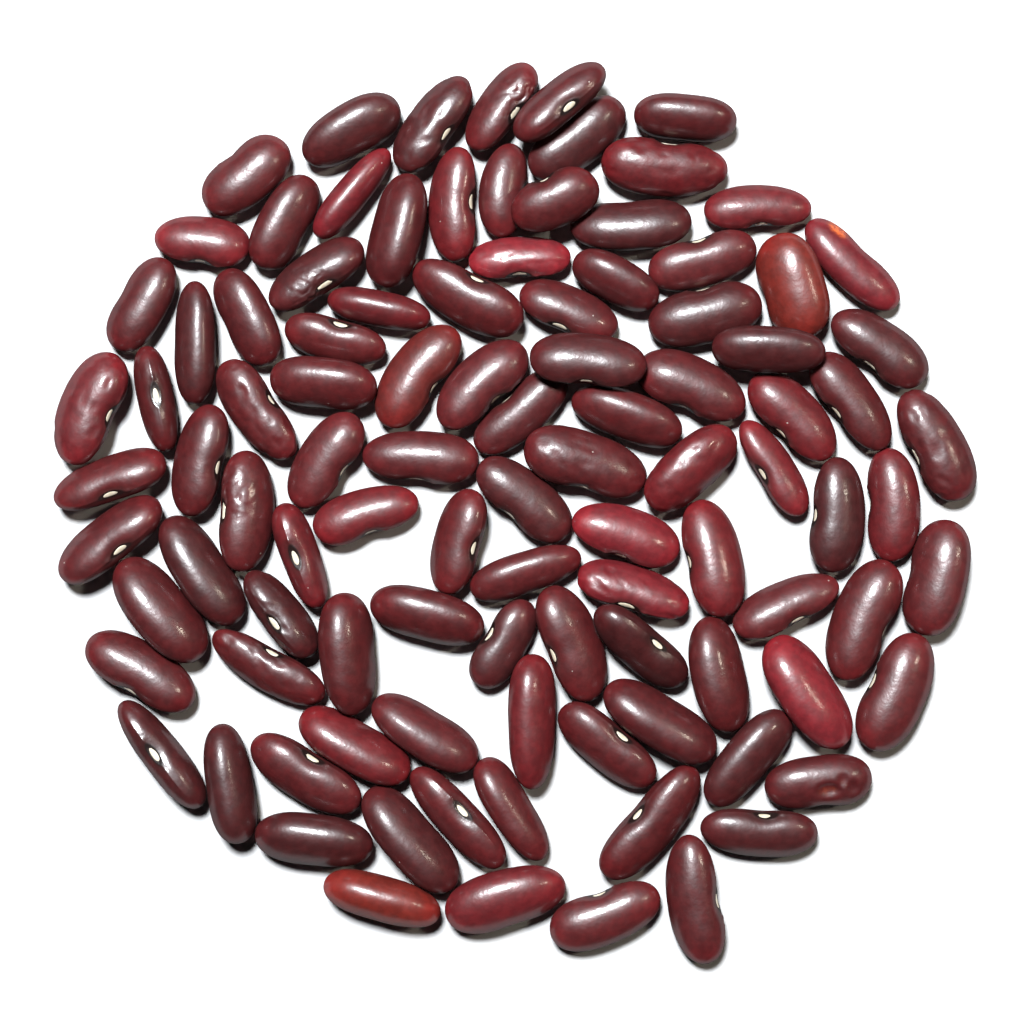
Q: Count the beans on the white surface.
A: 101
